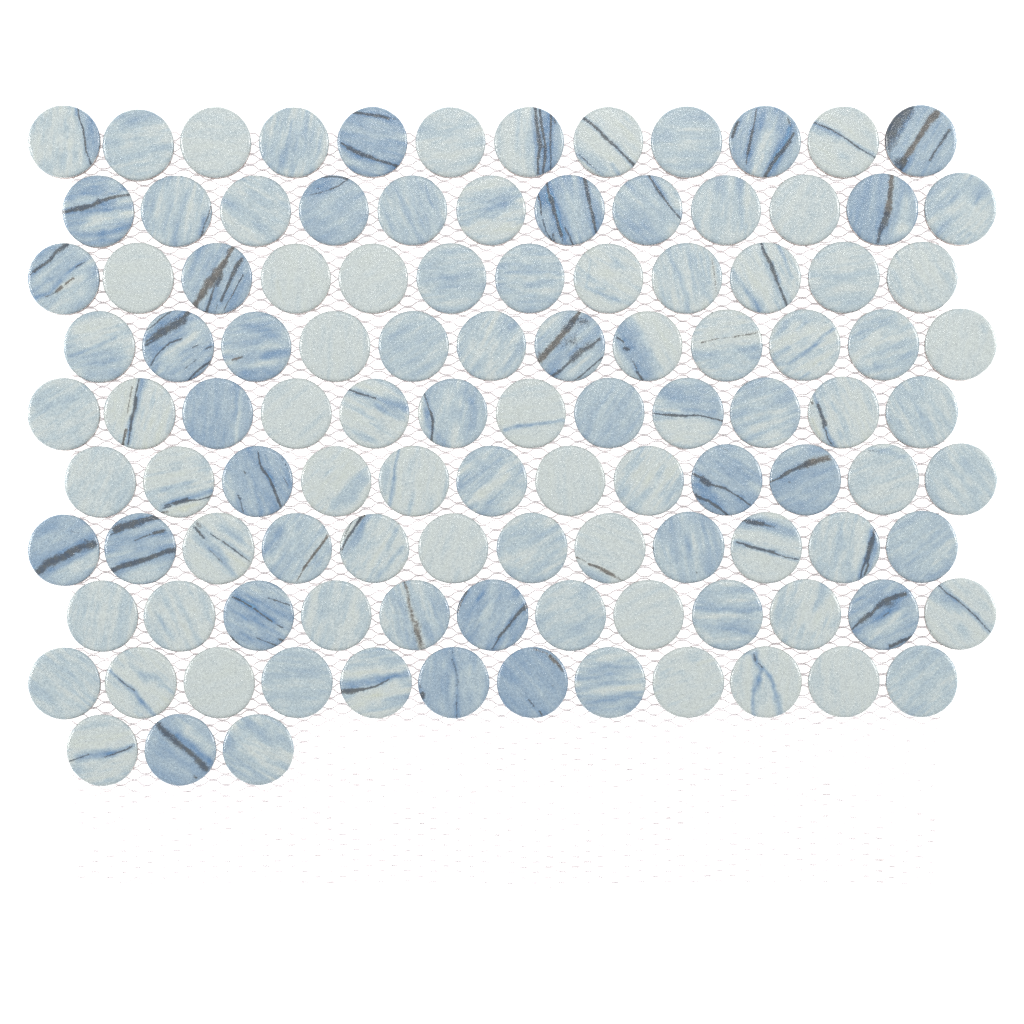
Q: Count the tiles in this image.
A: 111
